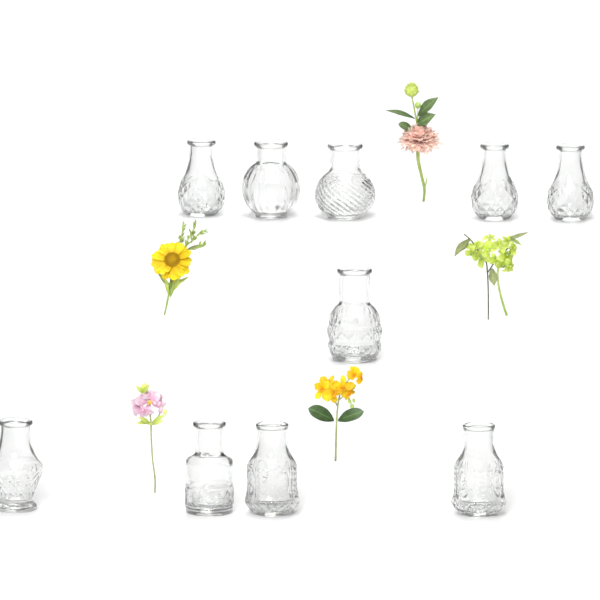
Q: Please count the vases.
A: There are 10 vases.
